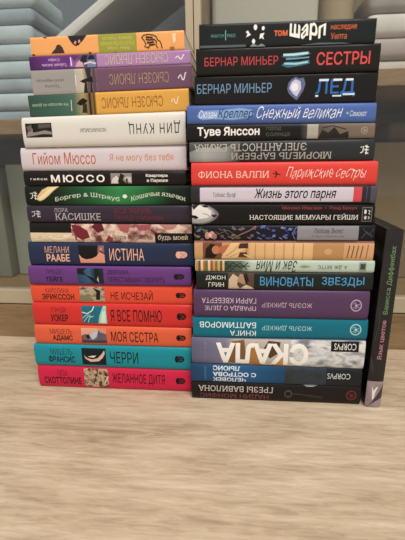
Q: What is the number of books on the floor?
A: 36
